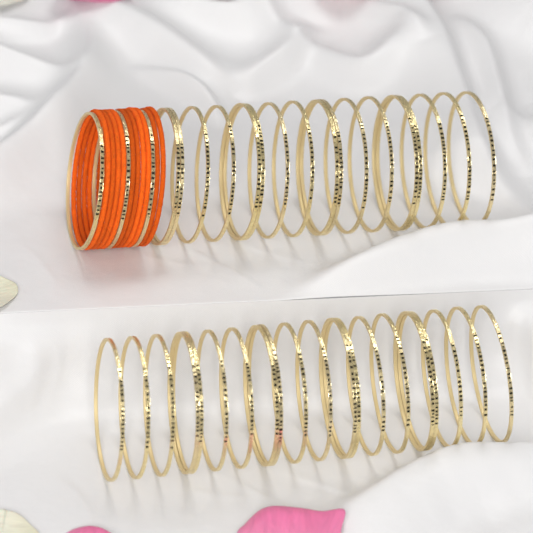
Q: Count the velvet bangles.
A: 10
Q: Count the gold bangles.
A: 40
